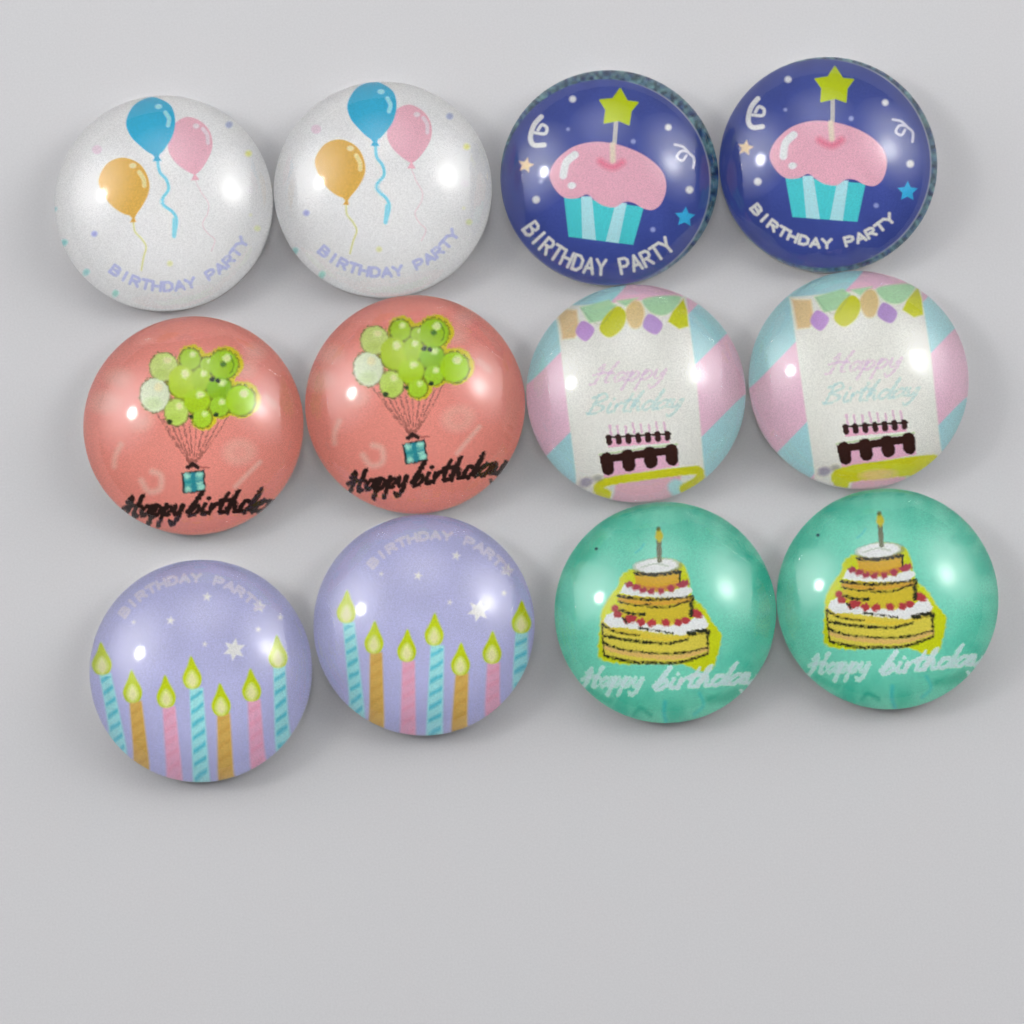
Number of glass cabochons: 12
